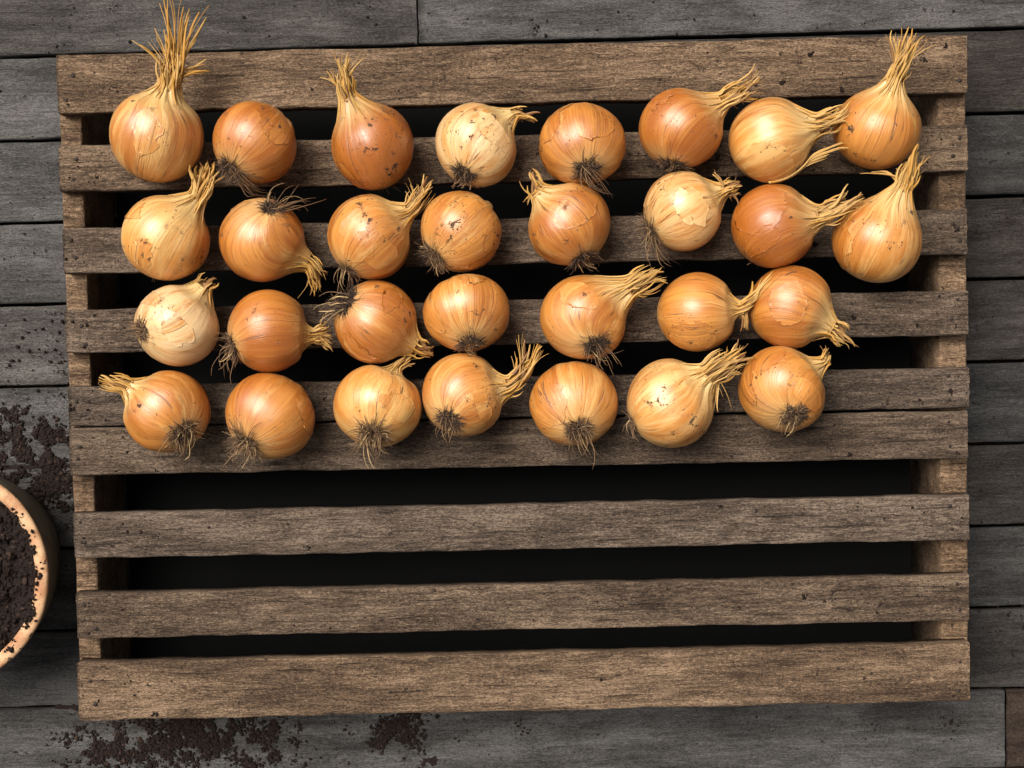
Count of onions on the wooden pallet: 30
